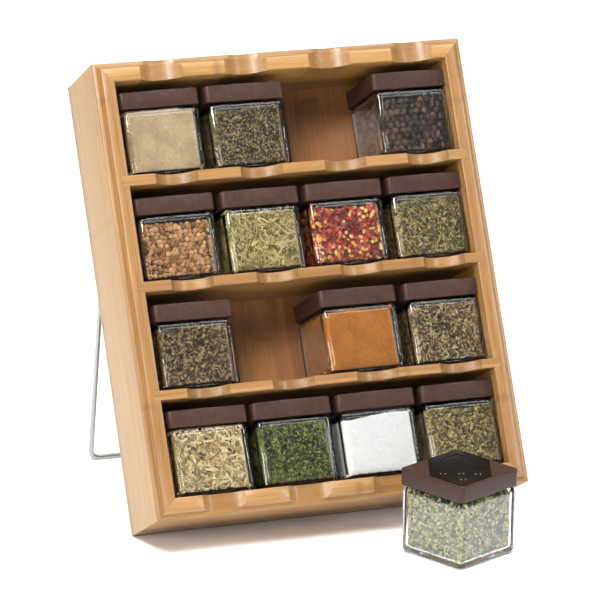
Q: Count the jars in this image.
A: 15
